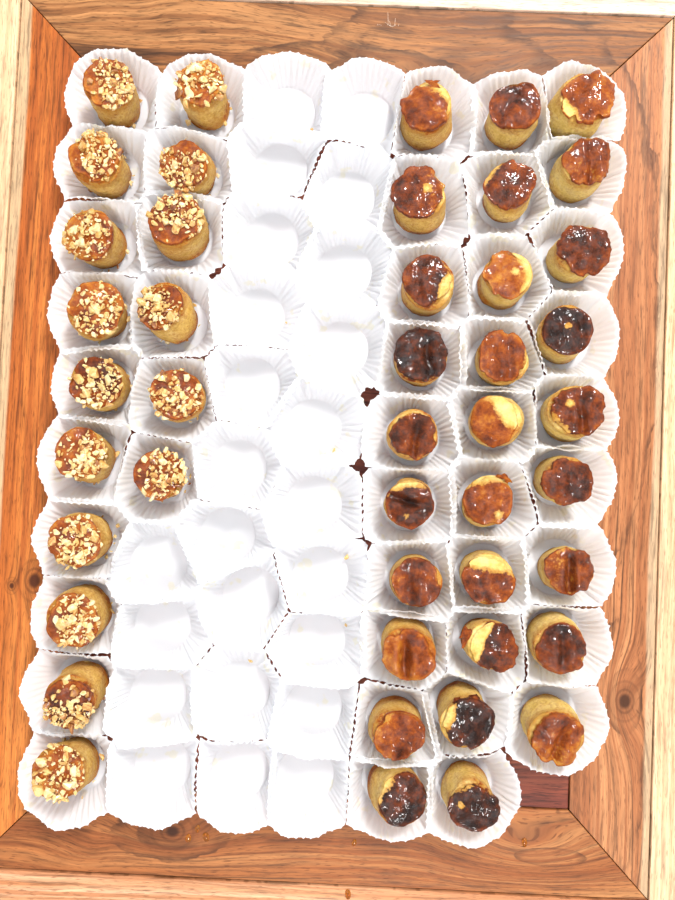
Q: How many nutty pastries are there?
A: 16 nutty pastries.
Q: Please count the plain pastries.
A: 29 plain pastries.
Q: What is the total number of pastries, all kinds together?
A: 45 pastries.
